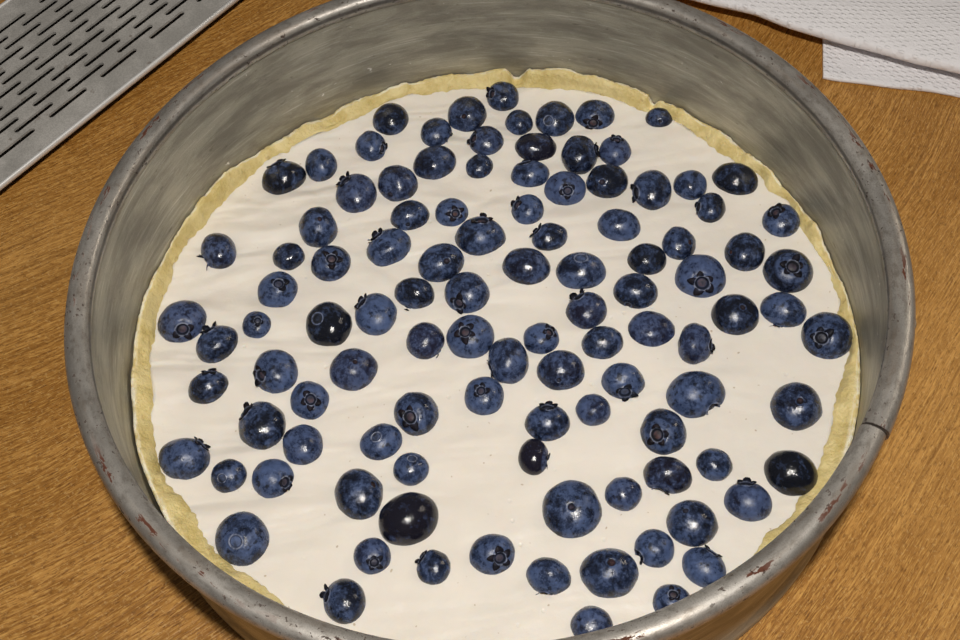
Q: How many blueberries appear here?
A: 107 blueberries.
